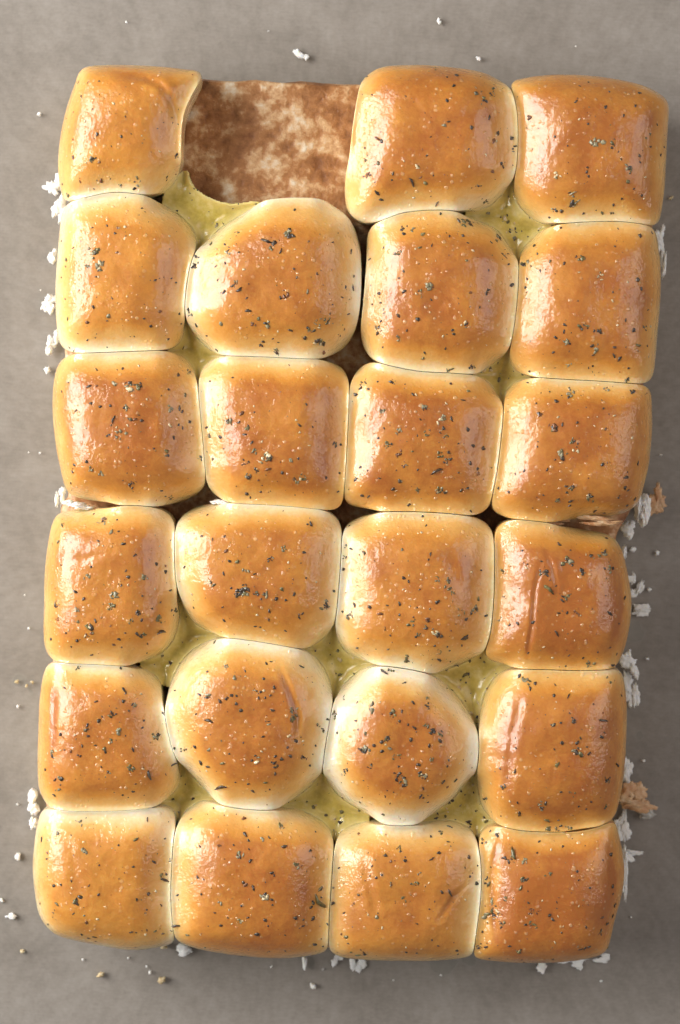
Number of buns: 23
